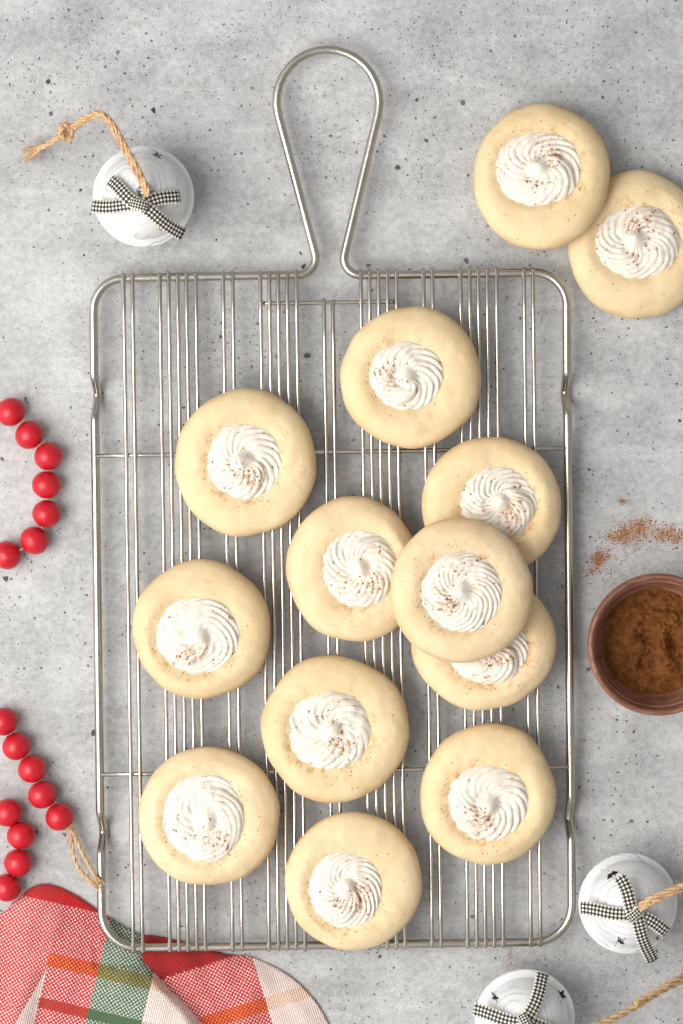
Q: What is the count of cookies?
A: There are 13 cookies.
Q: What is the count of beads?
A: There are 16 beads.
